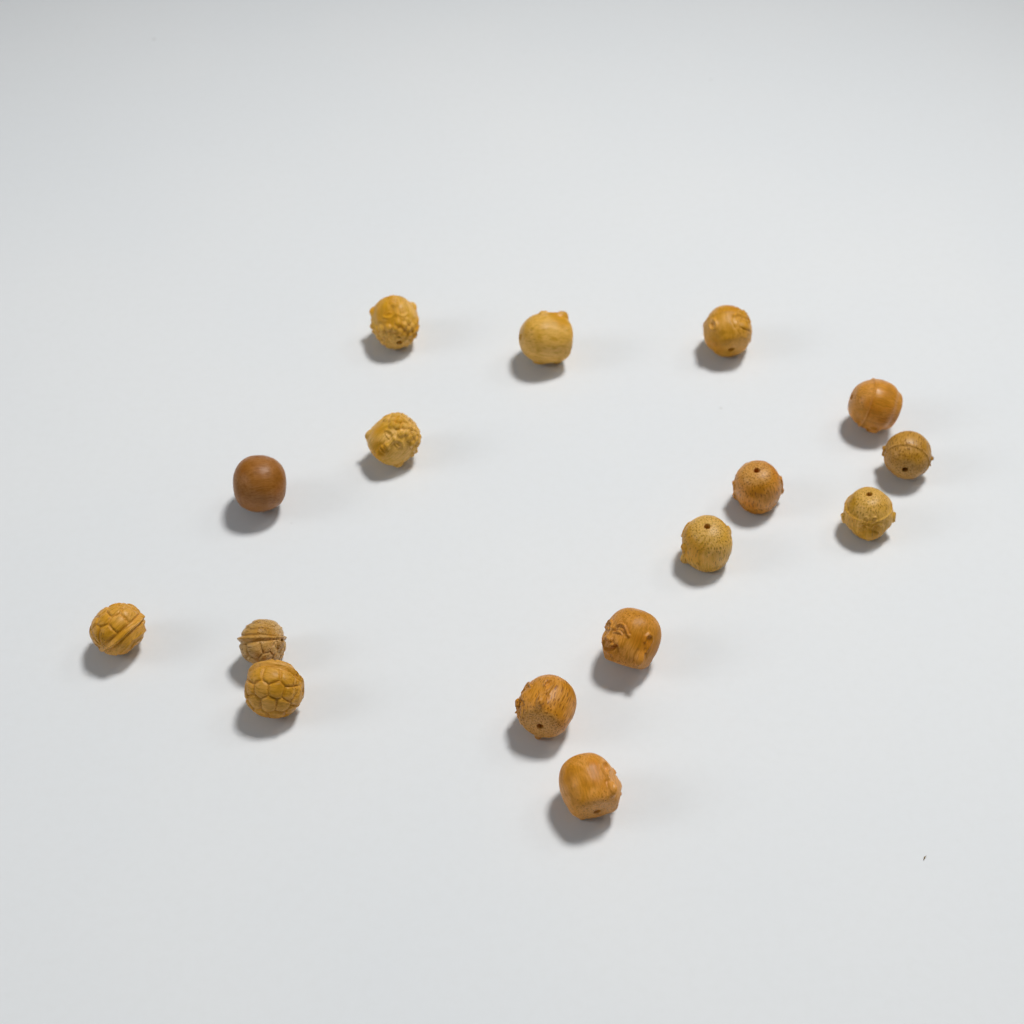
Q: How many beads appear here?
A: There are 16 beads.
